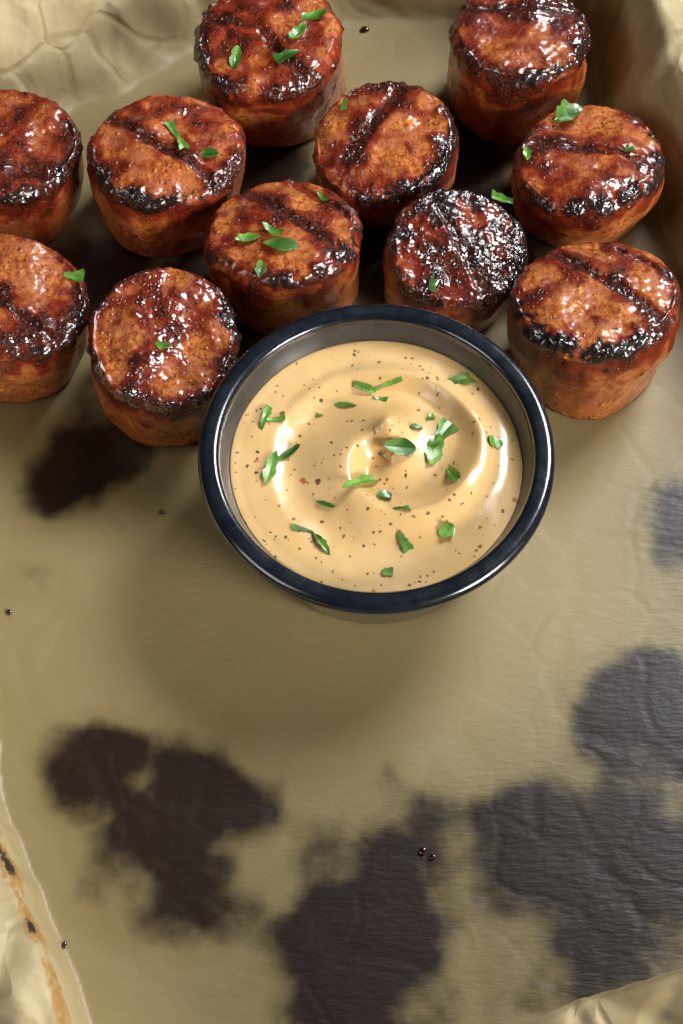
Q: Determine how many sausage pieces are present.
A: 11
